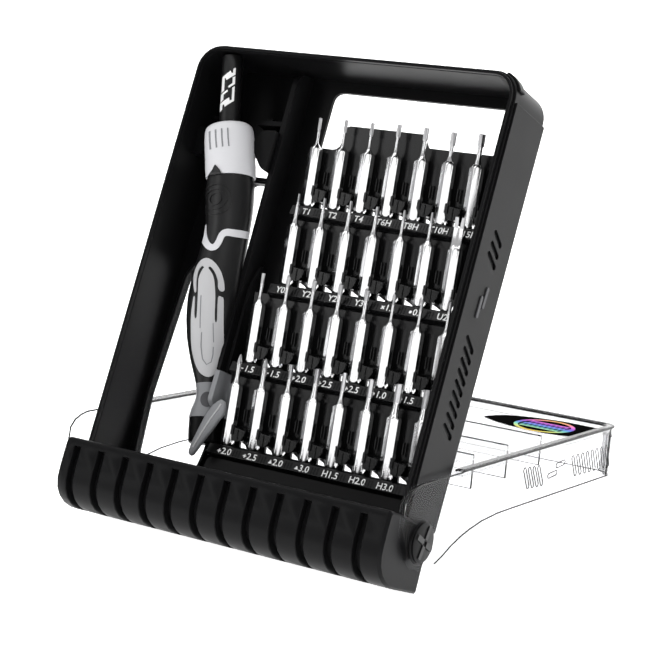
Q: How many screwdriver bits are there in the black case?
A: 30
